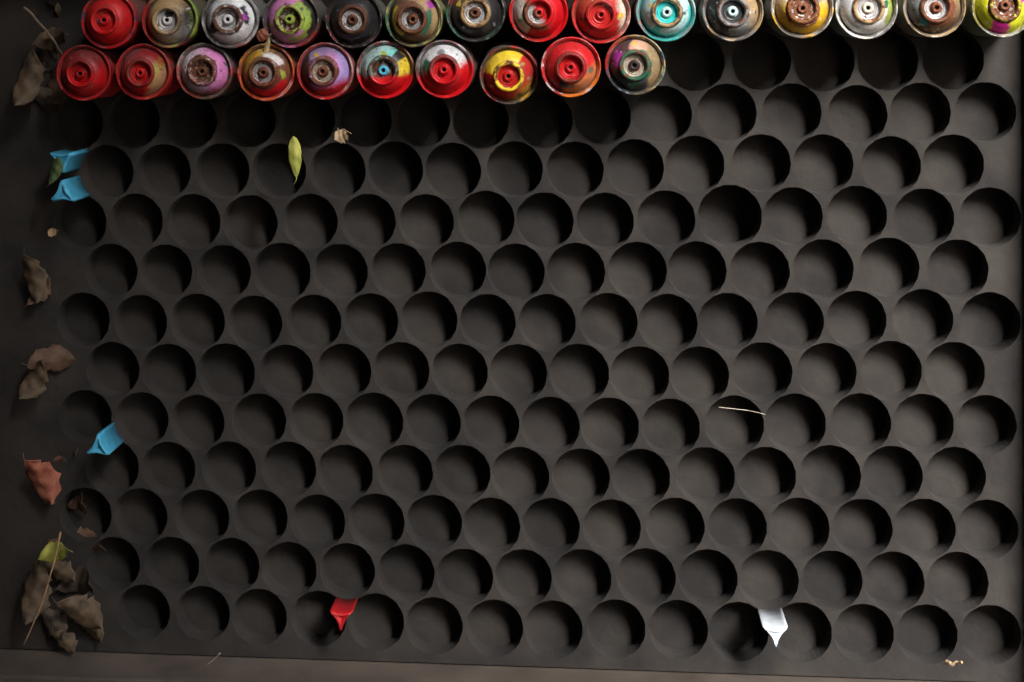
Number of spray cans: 25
